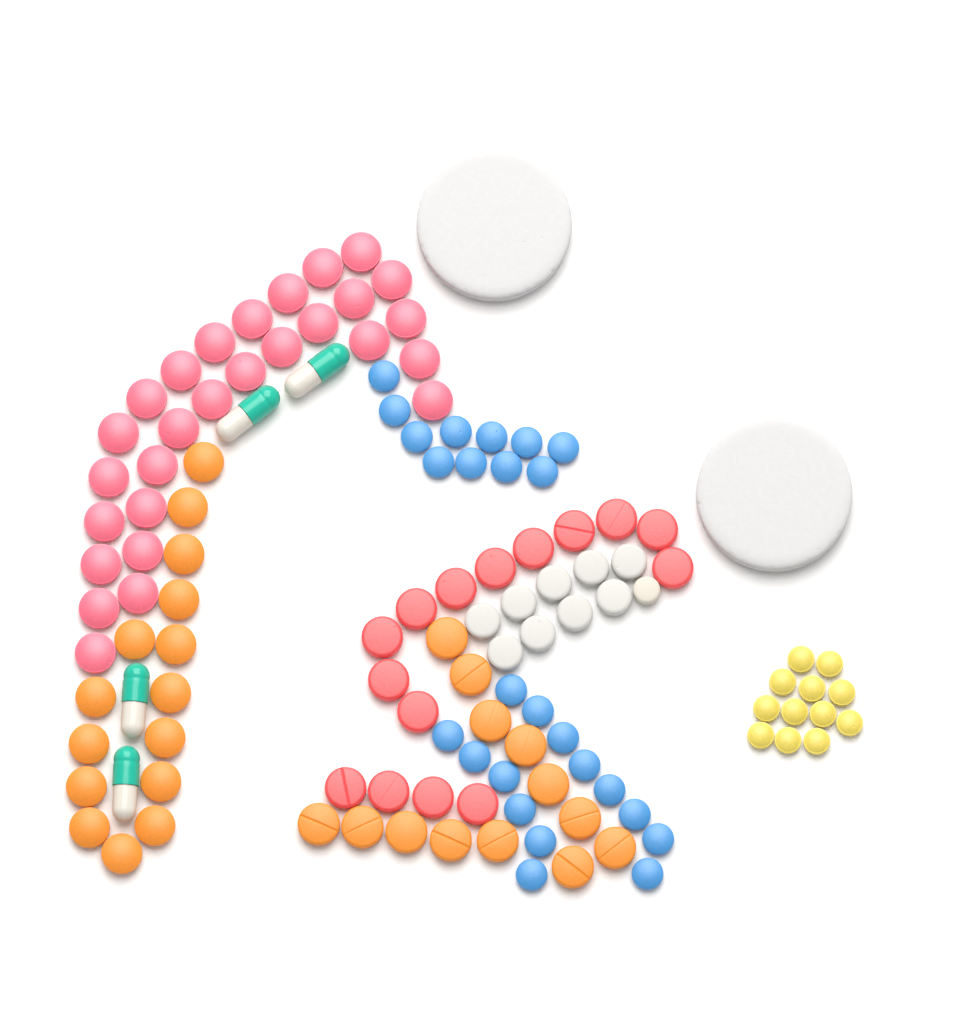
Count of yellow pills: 12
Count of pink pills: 28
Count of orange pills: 28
